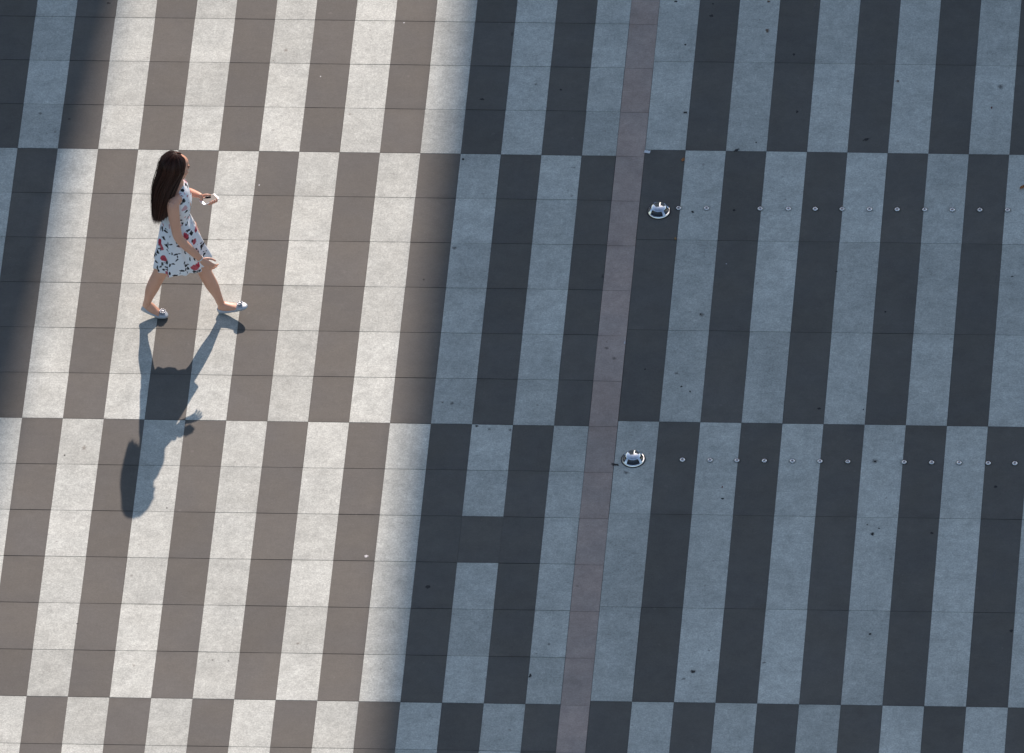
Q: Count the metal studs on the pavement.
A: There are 24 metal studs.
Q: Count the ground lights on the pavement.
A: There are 2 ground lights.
